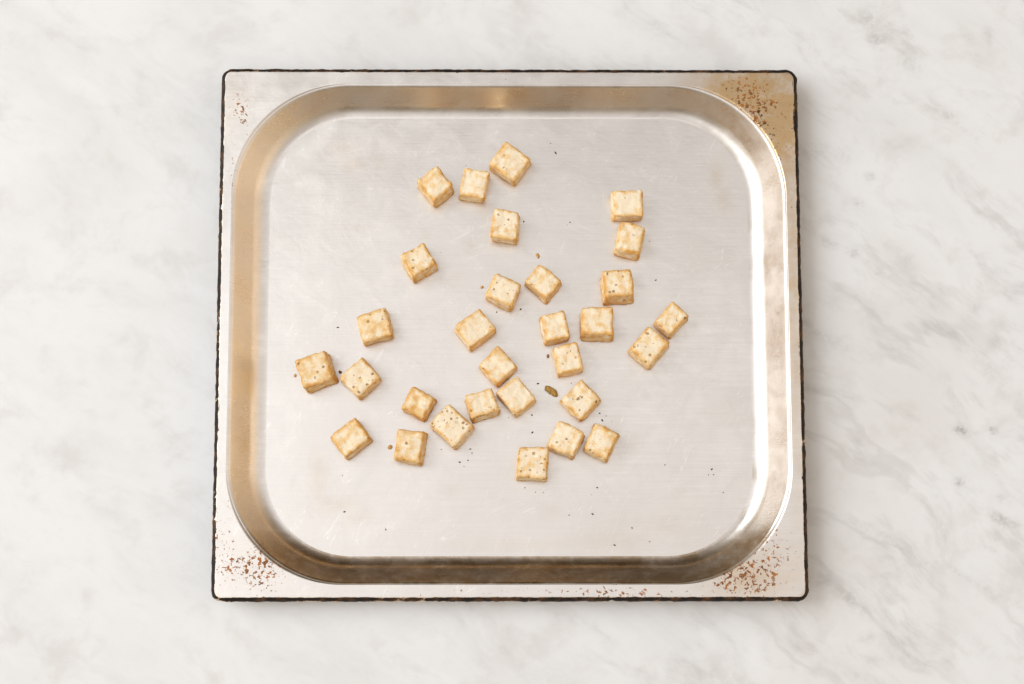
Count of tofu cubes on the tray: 30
